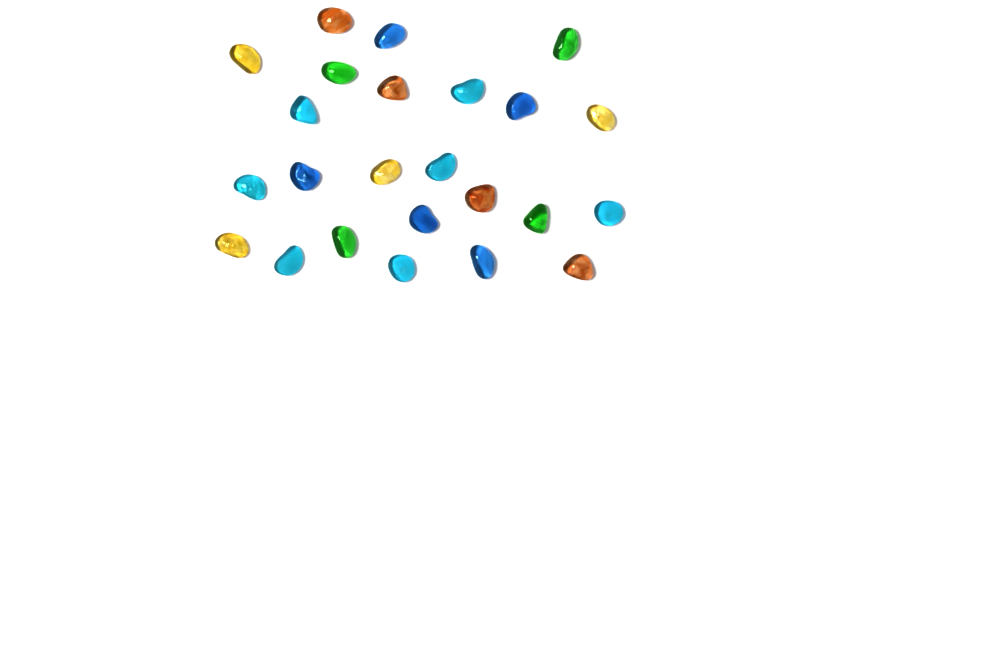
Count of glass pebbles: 24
